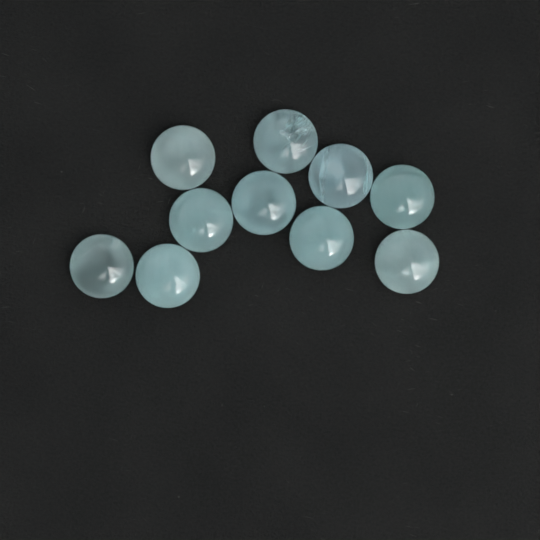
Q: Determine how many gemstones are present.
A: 10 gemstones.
